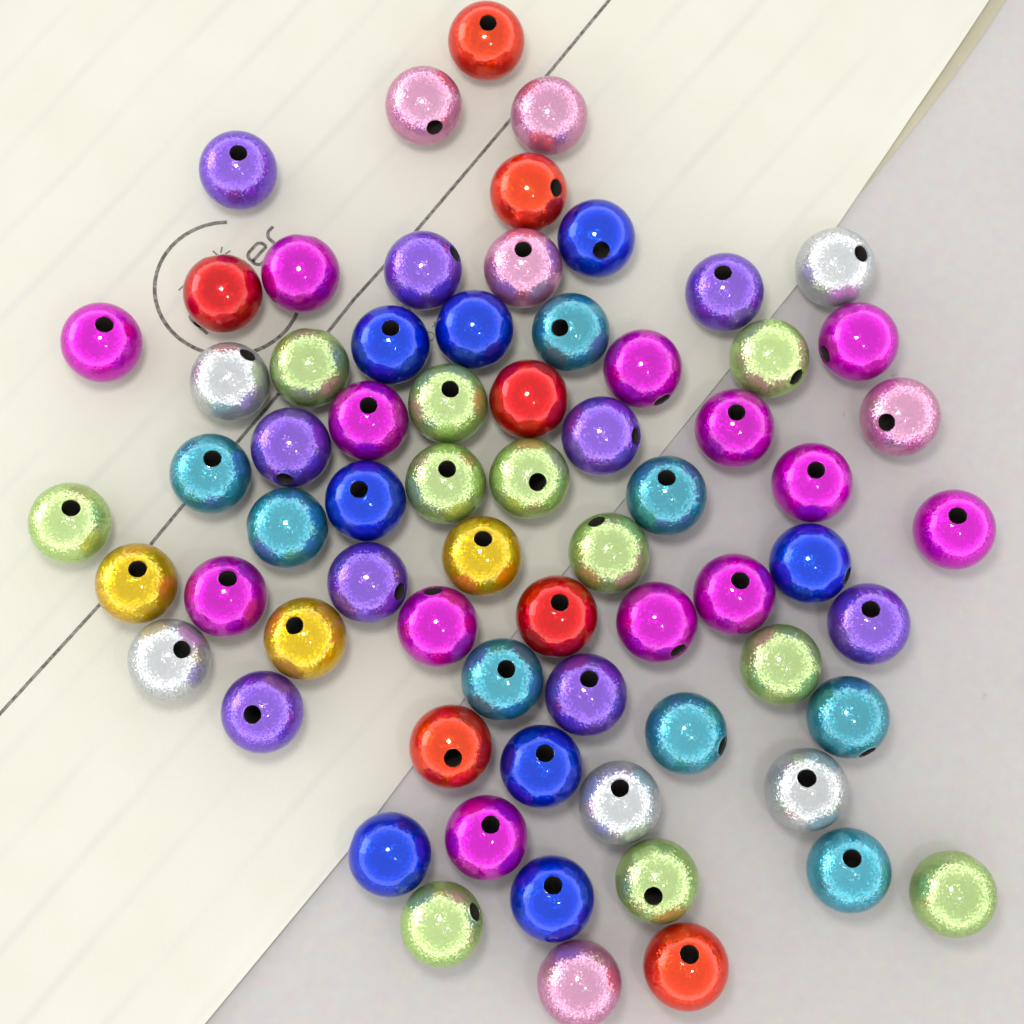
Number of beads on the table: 69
